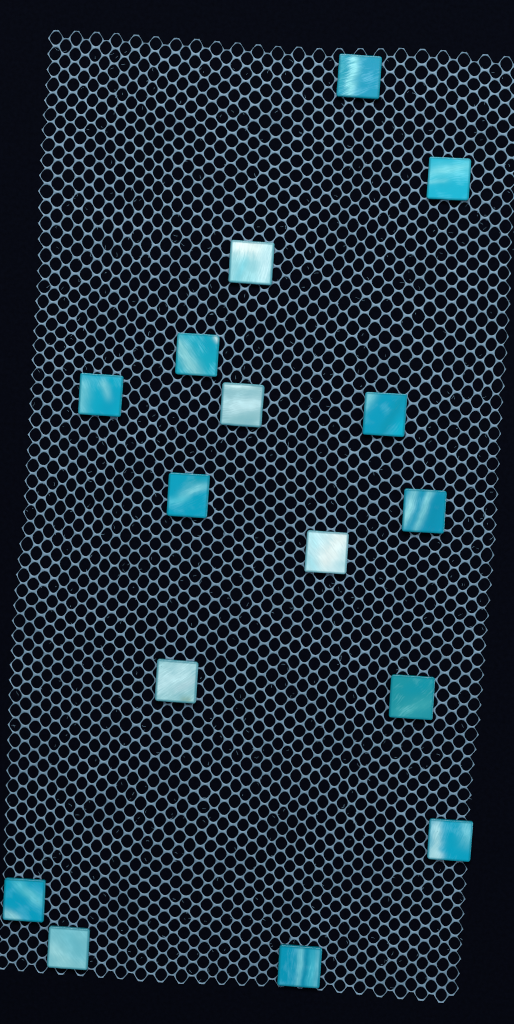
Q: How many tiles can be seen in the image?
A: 16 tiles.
